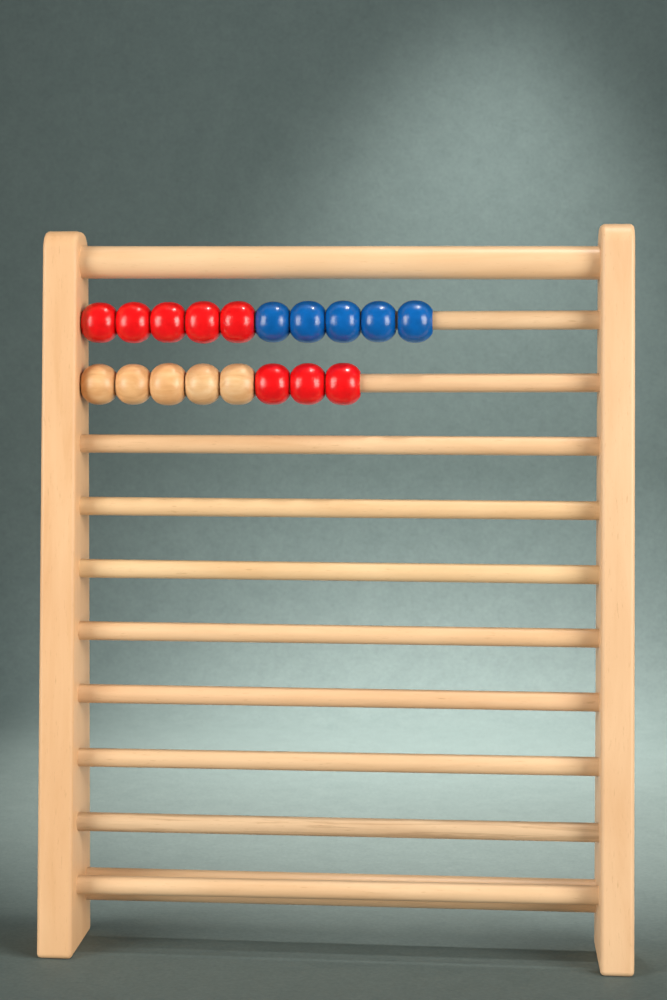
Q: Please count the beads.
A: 18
